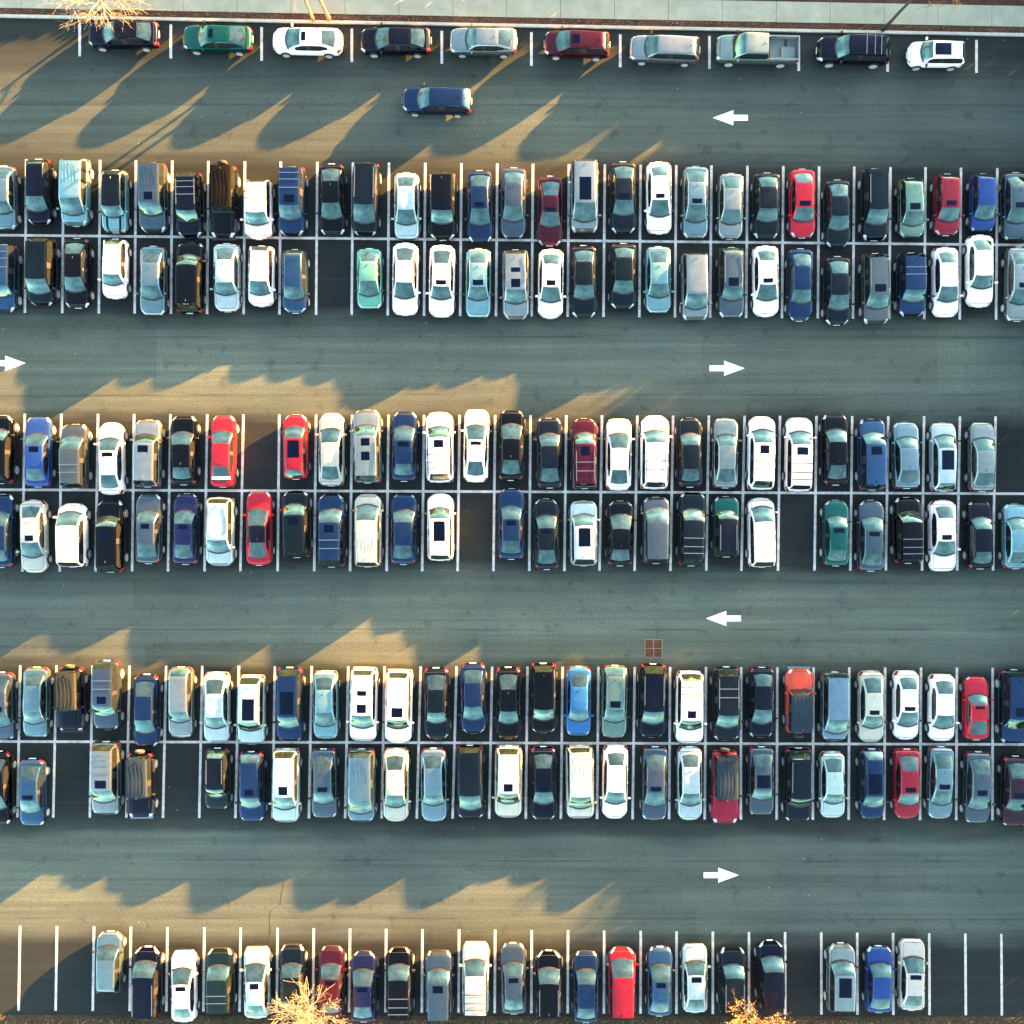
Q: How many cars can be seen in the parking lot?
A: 200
